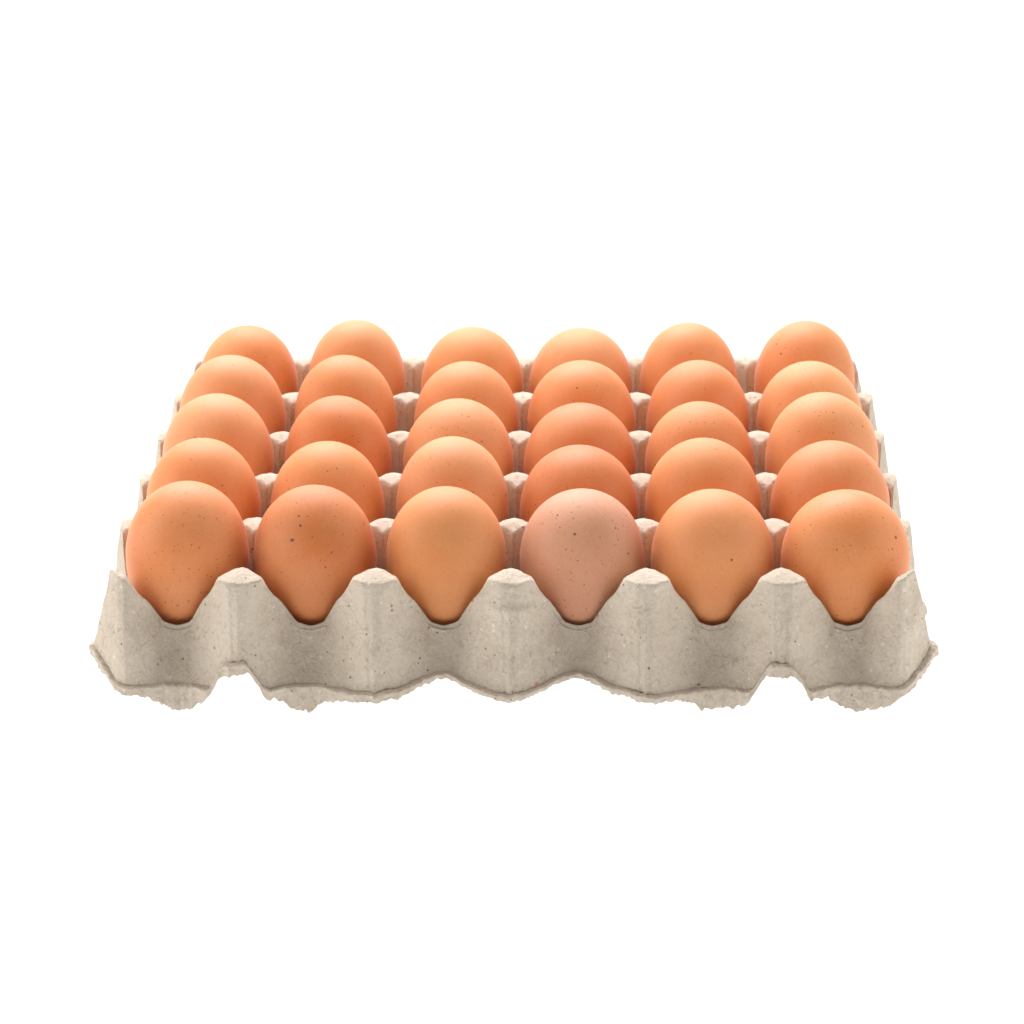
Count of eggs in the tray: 30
